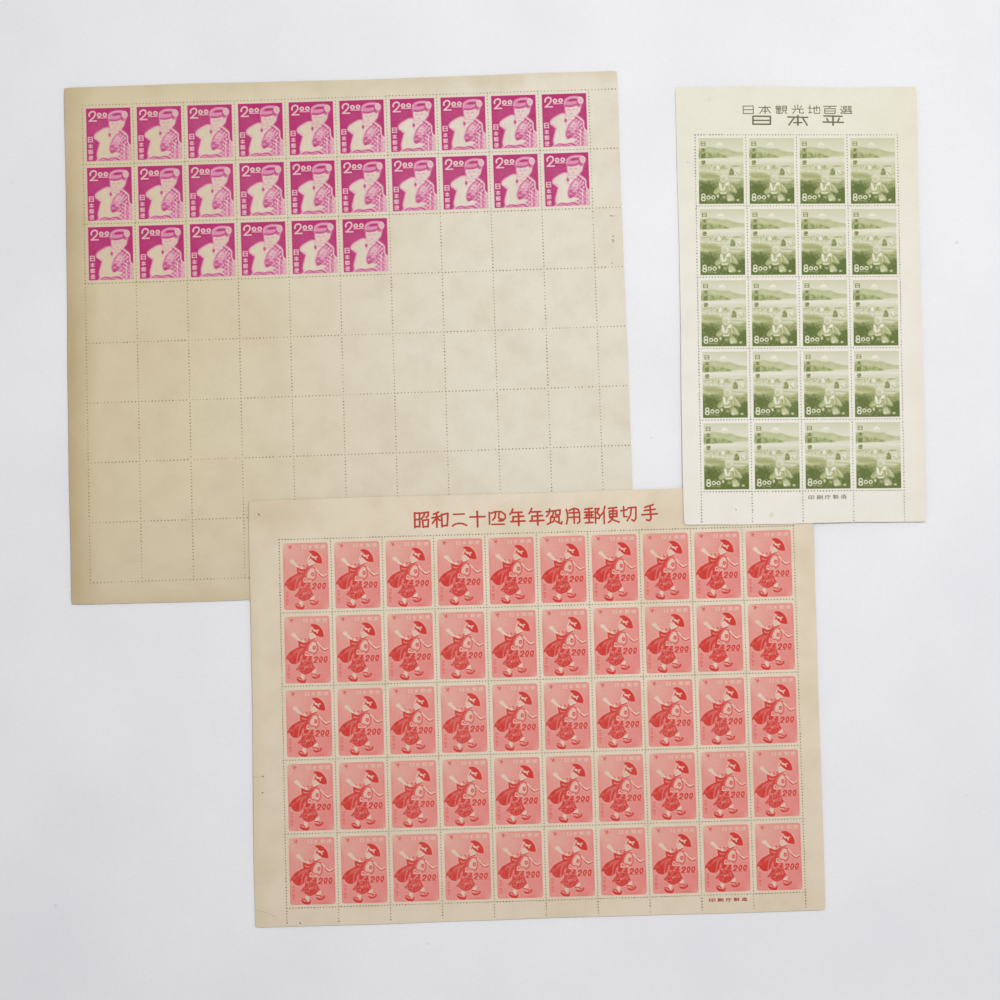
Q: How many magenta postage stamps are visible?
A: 26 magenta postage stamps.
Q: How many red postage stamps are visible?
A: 50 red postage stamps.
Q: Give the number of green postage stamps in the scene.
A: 20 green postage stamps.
